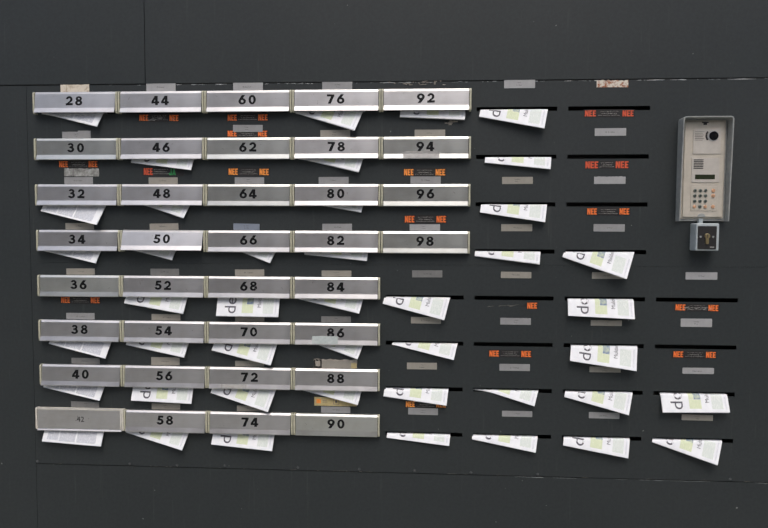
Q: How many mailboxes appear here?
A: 36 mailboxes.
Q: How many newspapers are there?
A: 43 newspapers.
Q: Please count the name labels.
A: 56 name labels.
